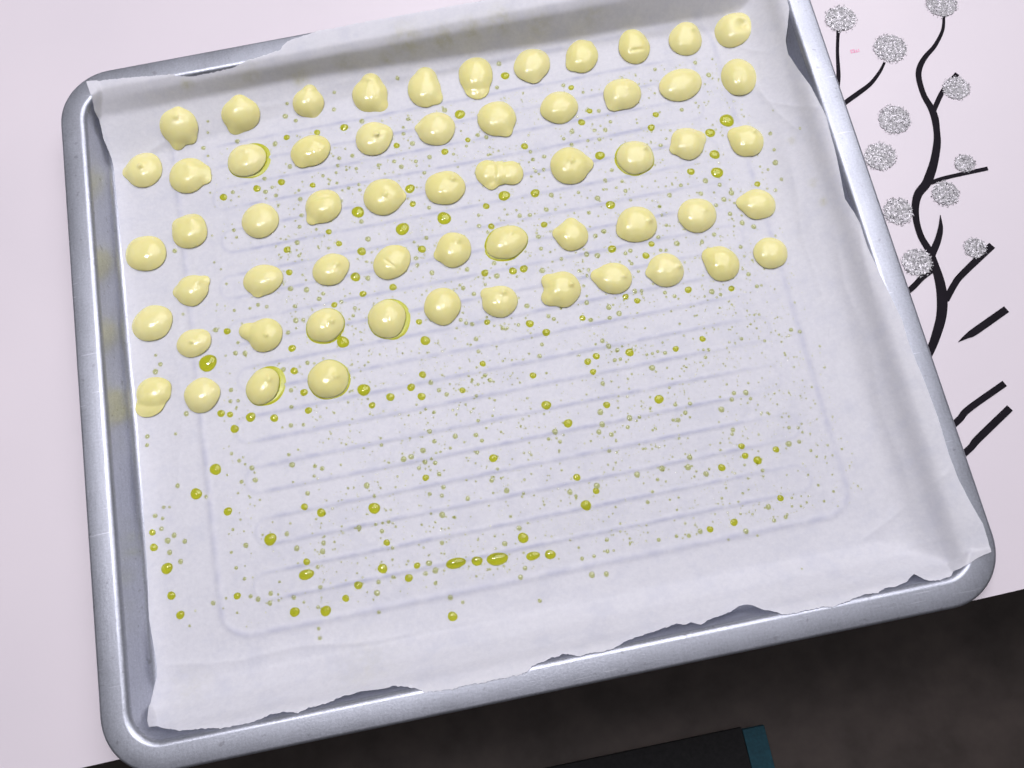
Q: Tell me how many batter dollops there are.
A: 59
